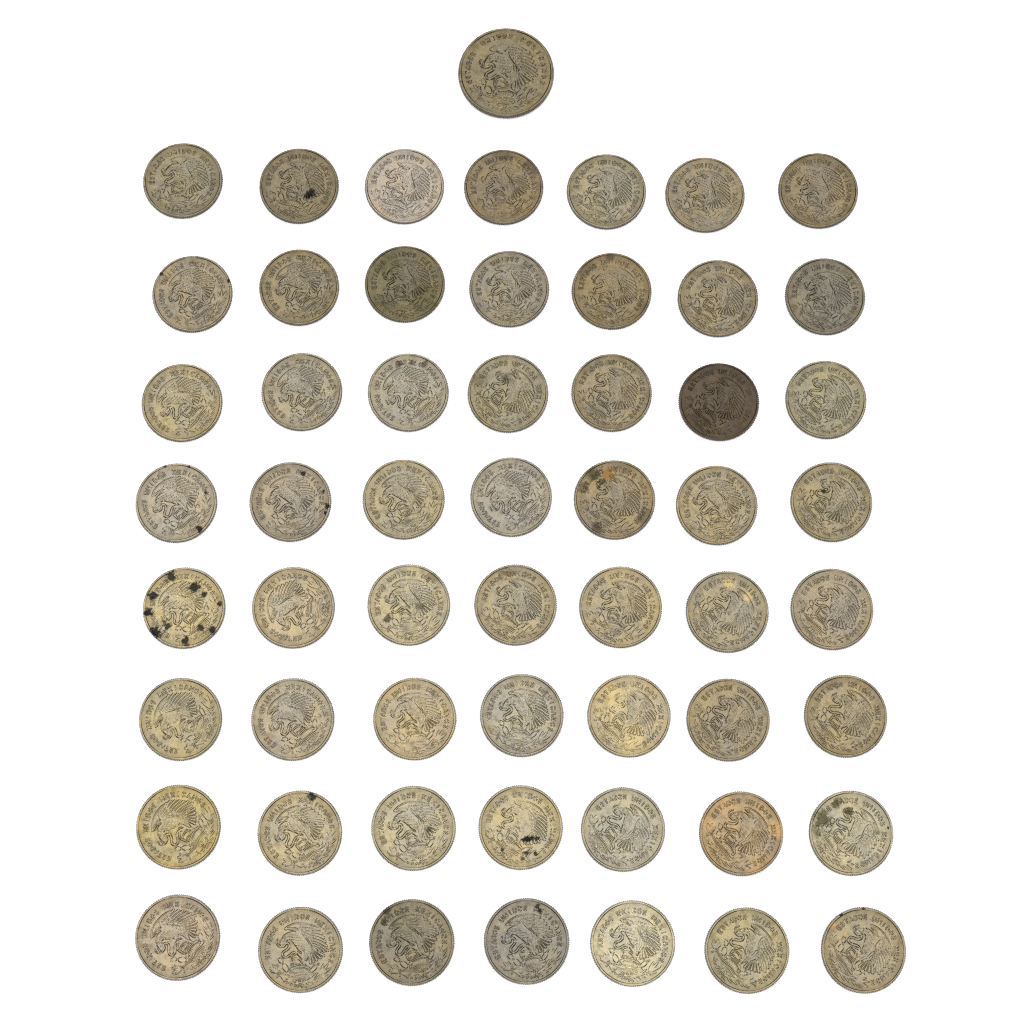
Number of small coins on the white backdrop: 56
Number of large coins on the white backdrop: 1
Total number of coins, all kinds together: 57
